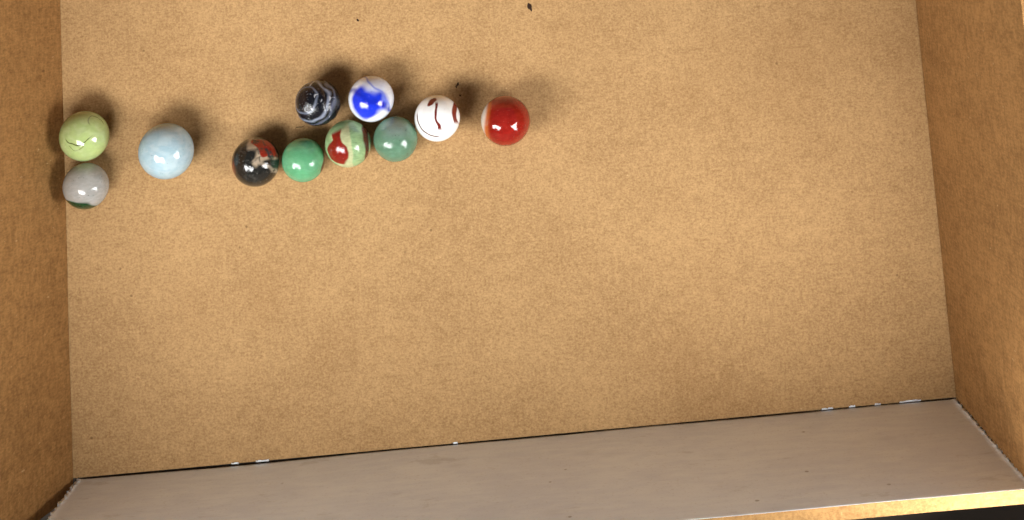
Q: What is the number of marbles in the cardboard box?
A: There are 11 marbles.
